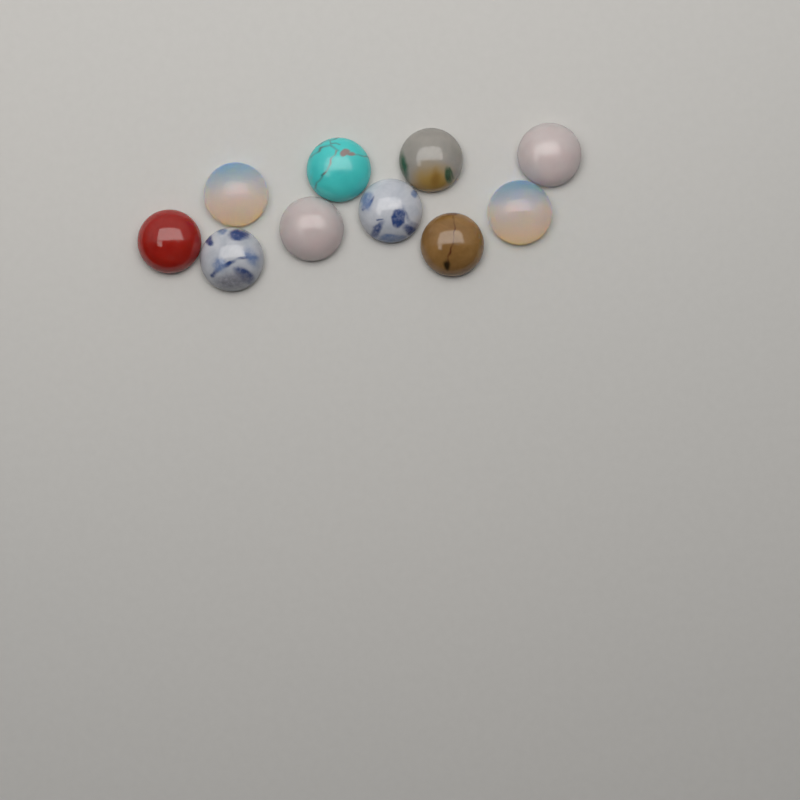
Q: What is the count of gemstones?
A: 10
